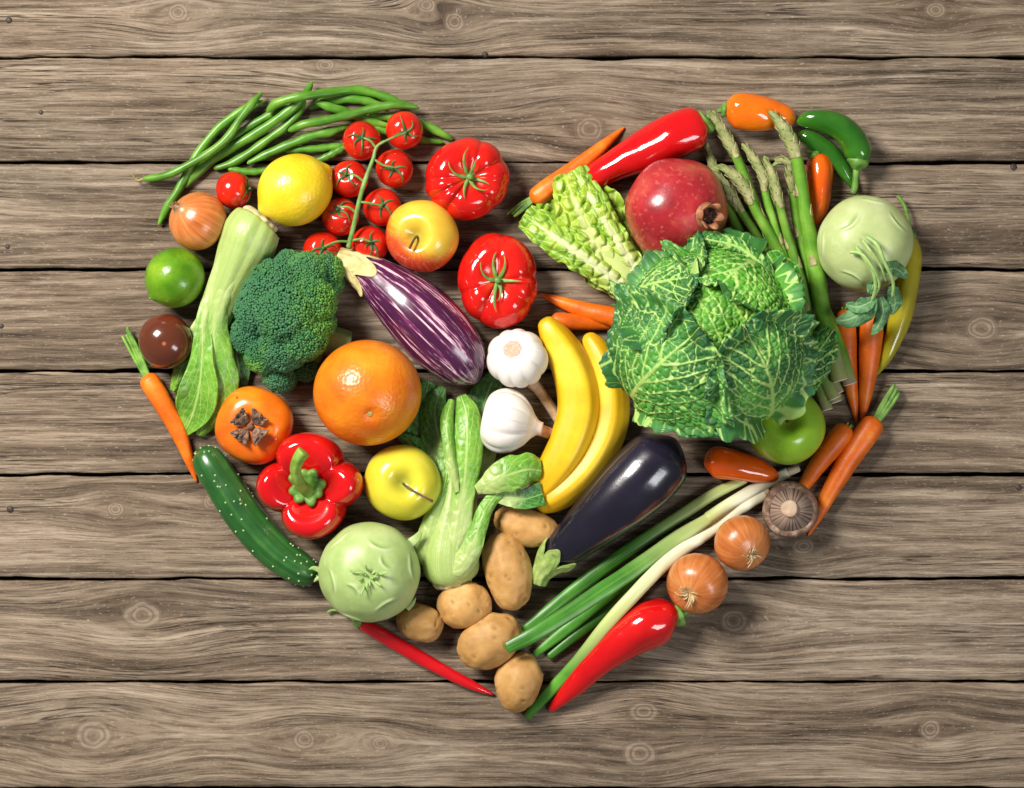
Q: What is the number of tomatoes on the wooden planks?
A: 12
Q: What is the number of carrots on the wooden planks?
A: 8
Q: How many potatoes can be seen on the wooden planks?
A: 6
